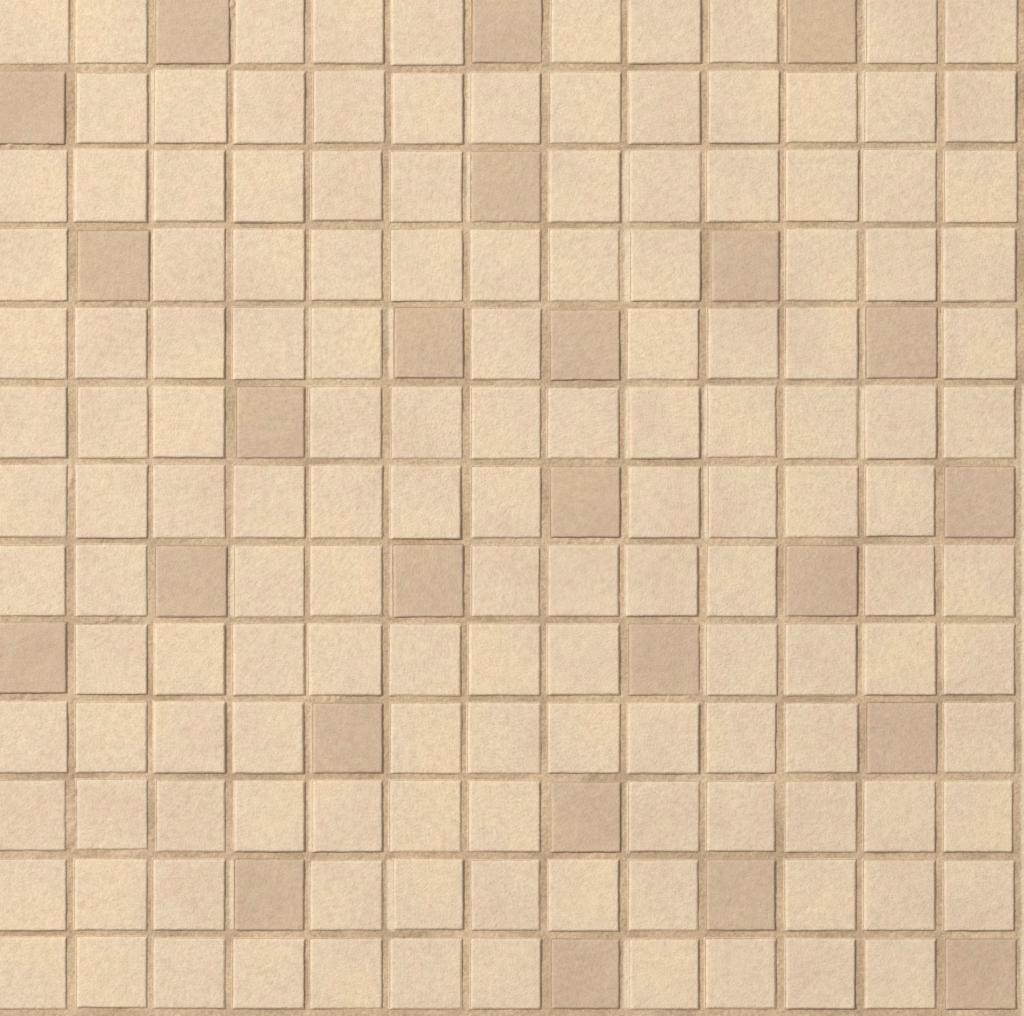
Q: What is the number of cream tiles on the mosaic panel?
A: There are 144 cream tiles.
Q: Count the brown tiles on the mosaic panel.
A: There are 25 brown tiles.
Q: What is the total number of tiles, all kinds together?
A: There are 169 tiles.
